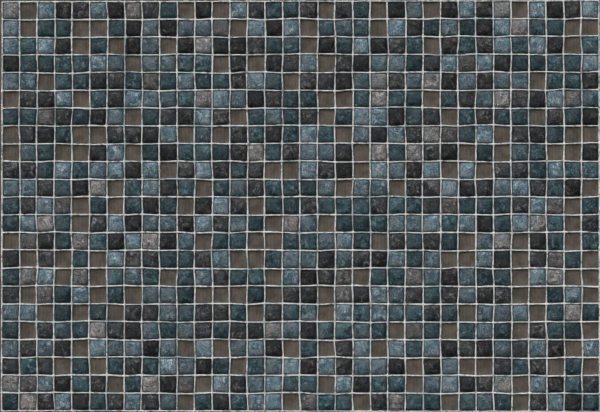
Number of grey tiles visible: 51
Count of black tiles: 200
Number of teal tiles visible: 200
